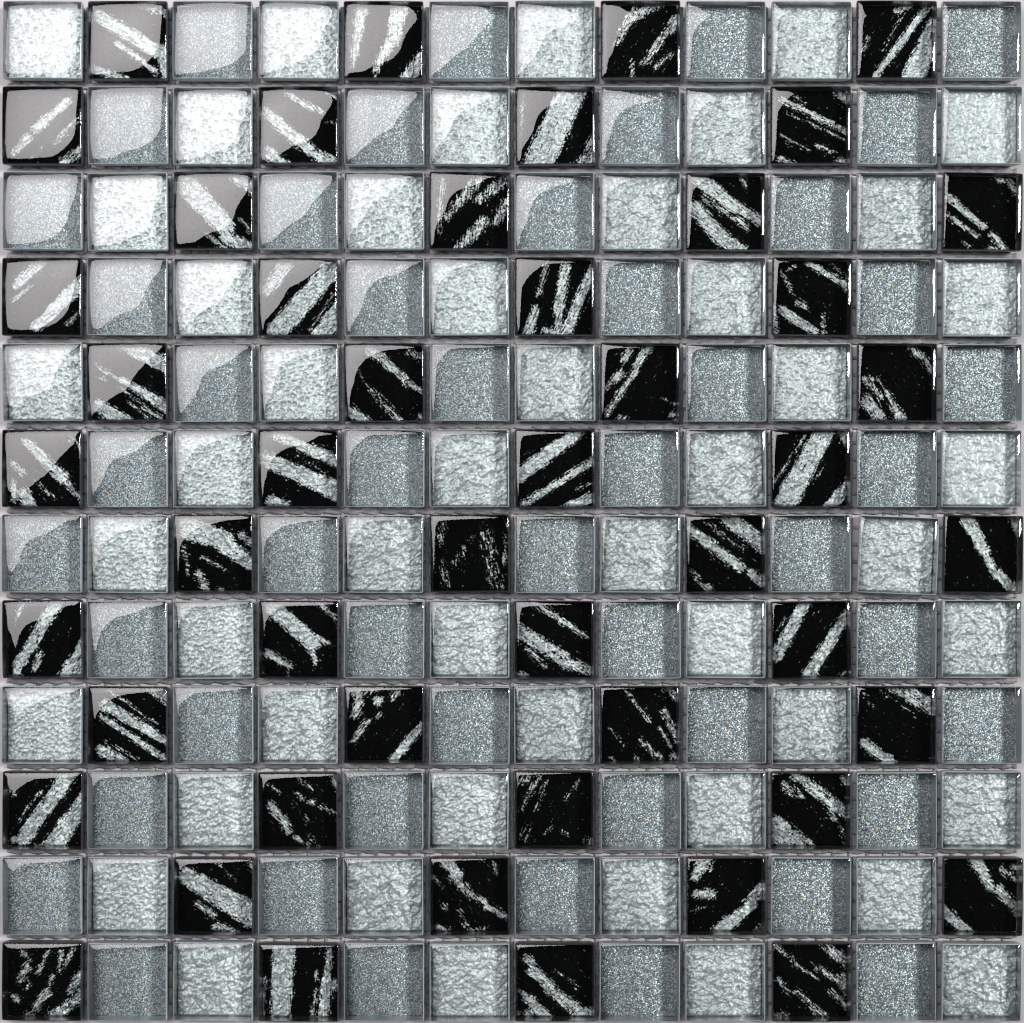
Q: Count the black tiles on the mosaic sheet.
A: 48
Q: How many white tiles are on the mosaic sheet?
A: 48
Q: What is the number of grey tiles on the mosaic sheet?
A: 48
